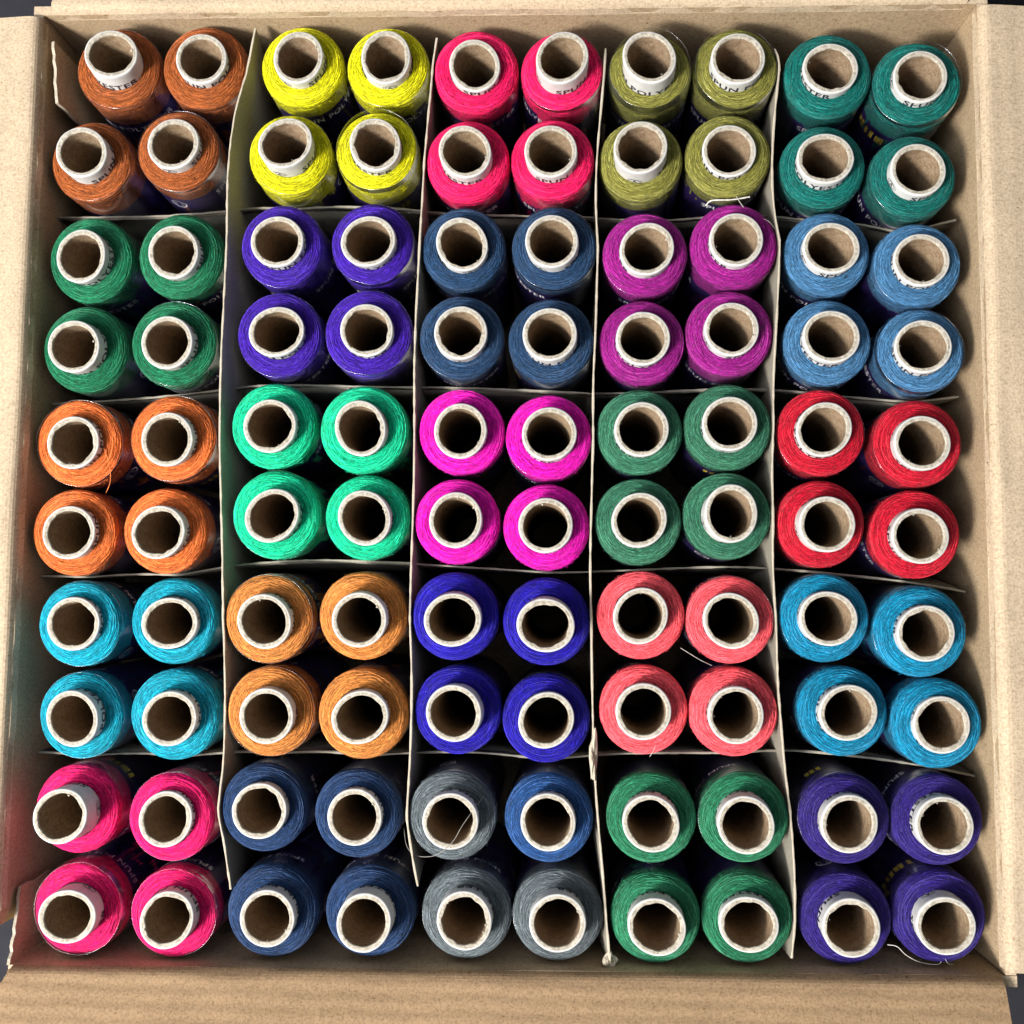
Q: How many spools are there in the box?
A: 100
